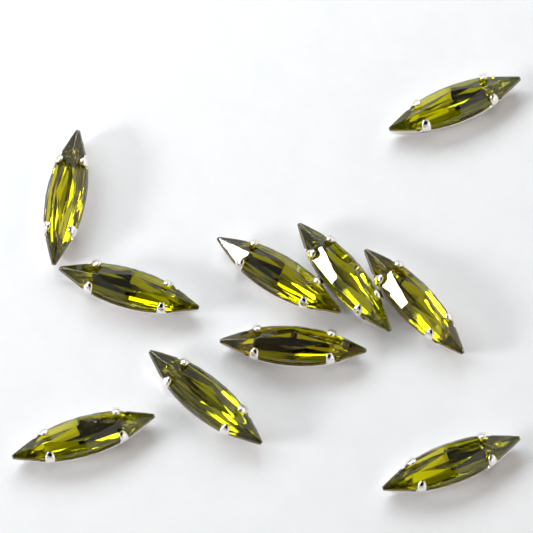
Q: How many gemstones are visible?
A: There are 10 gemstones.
